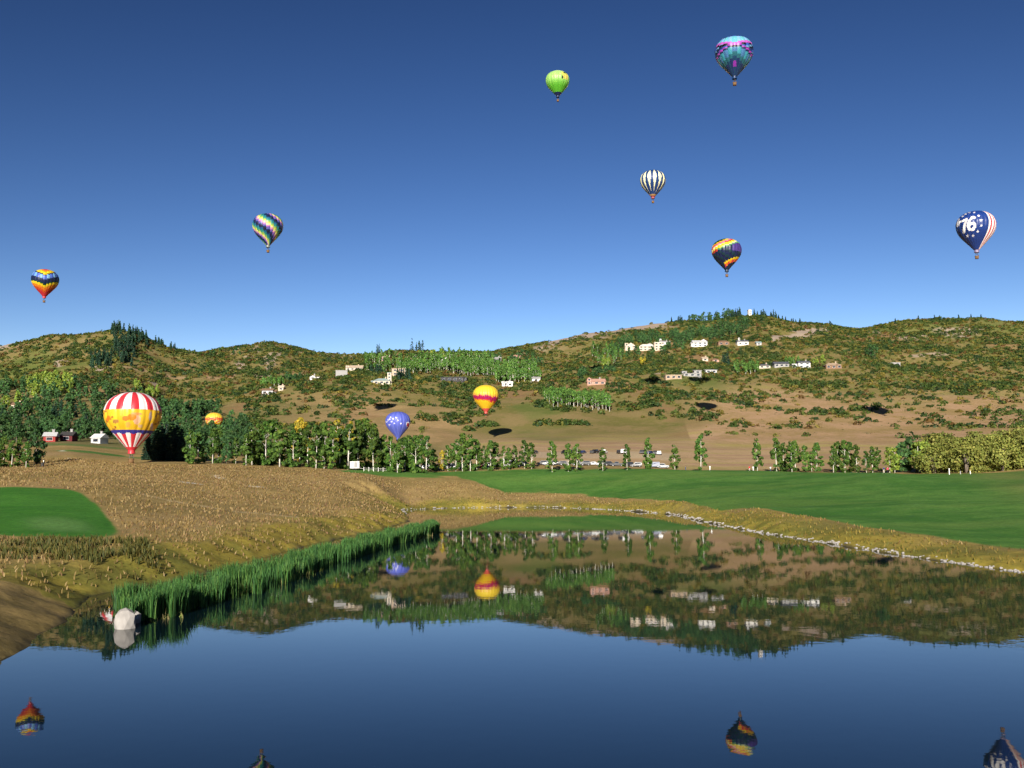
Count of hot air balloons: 11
